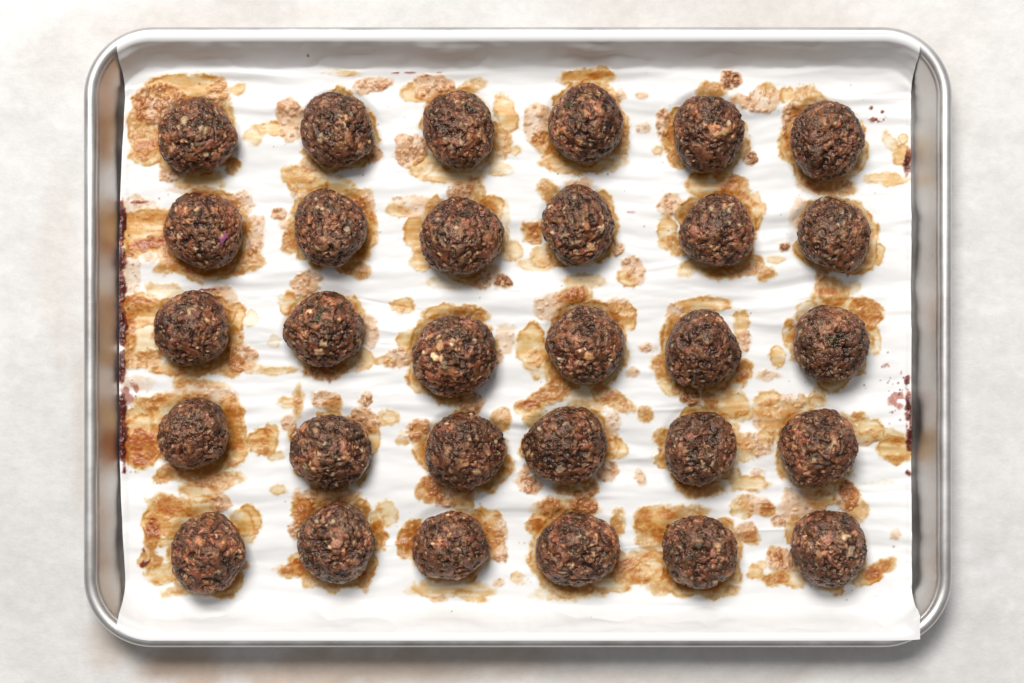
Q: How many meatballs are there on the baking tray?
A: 30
